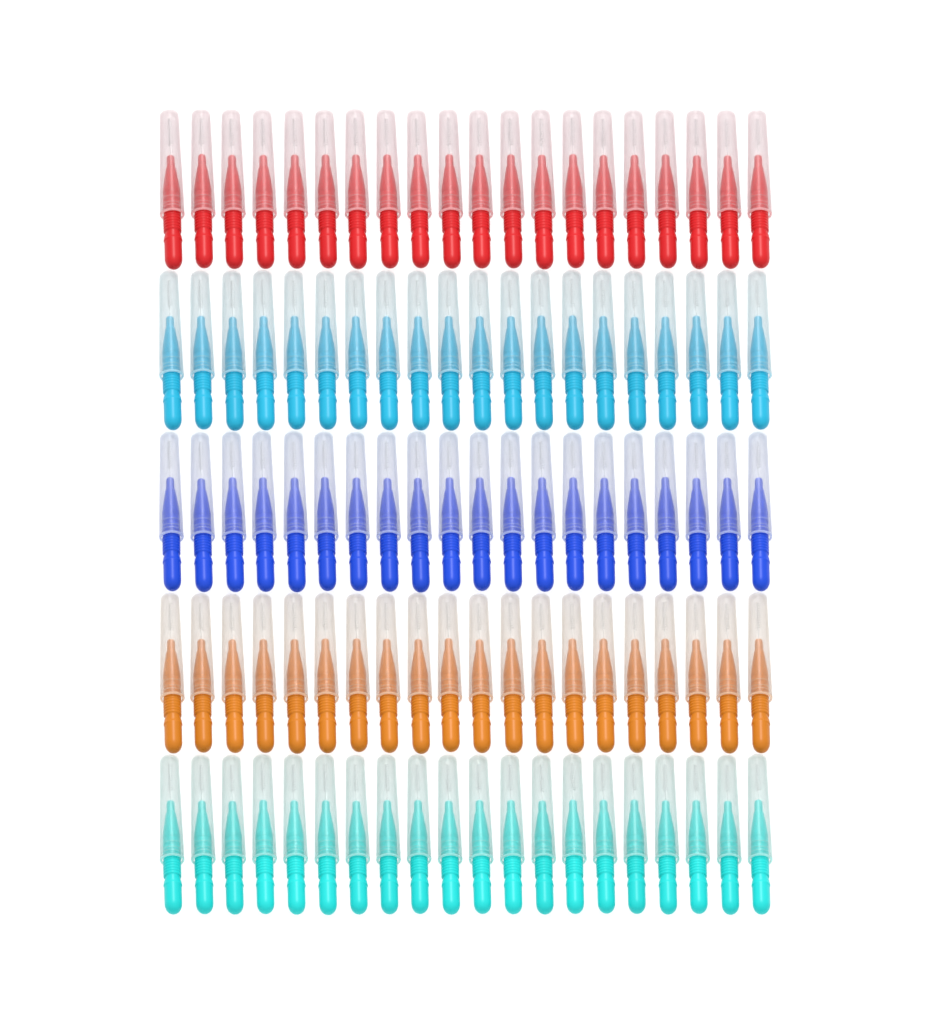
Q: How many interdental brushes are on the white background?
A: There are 100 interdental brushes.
